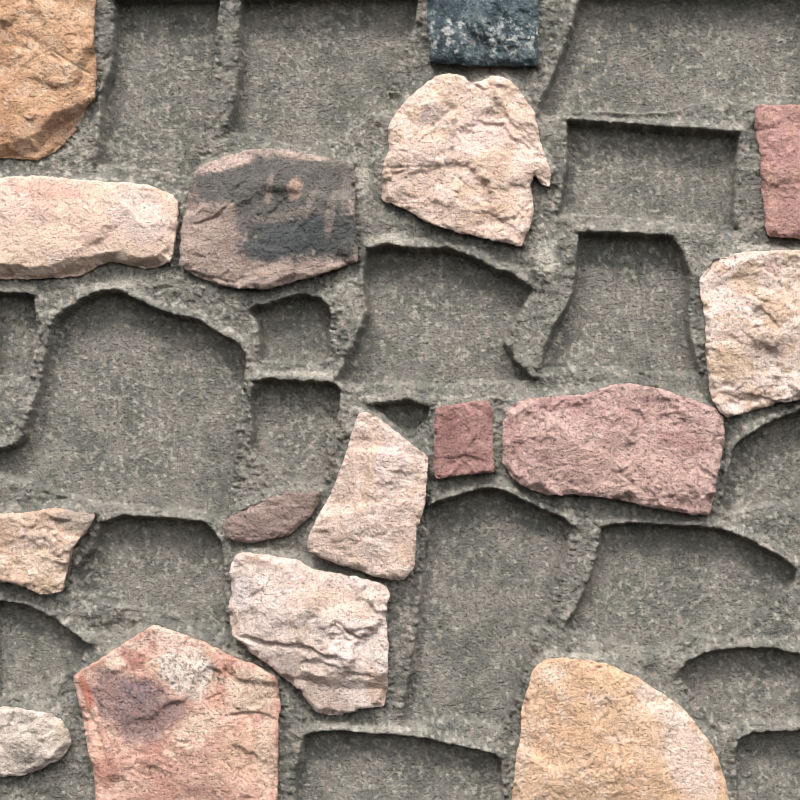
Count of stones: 16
